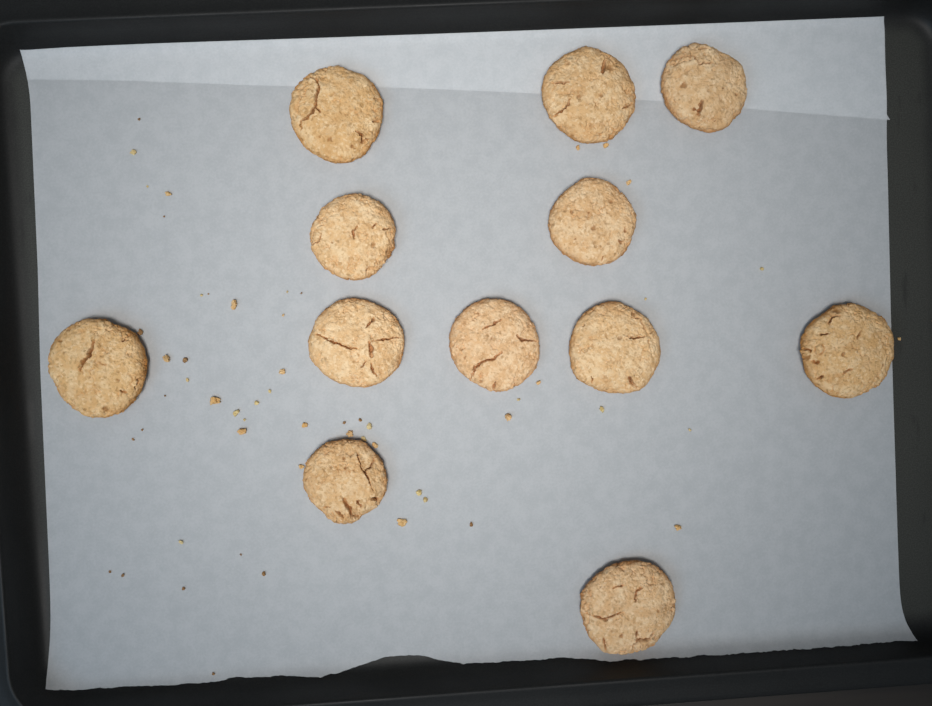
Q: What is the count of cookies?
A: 12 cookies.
